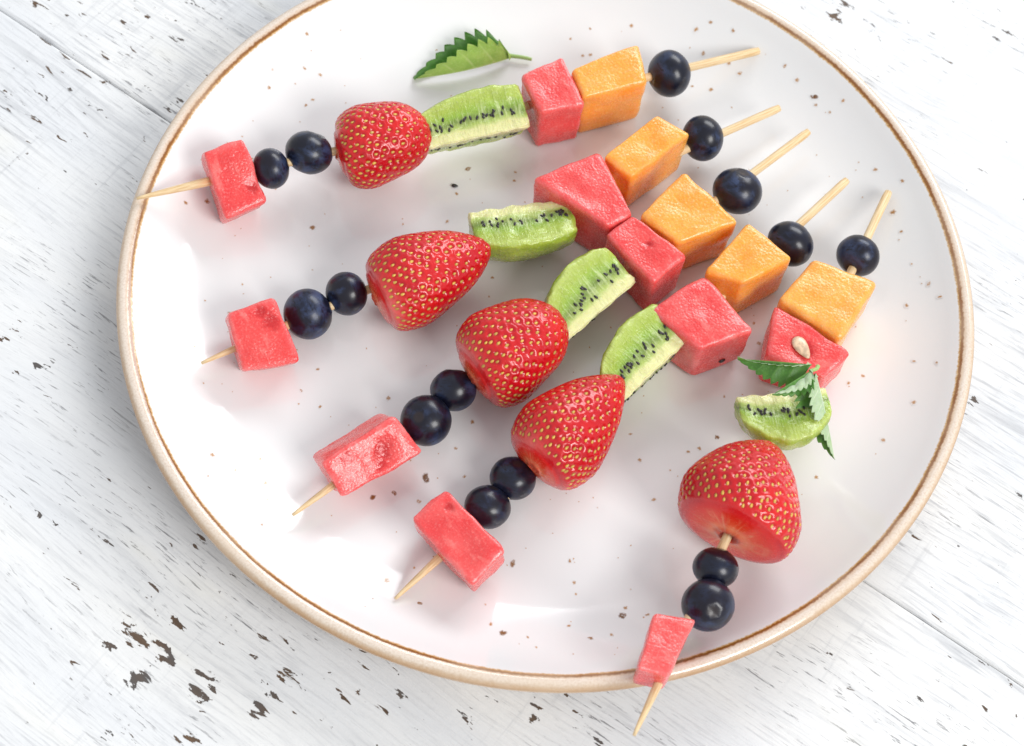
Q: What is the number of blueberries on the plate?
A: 15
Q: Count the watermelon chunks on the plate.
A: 10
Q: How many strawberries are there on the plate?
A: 5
